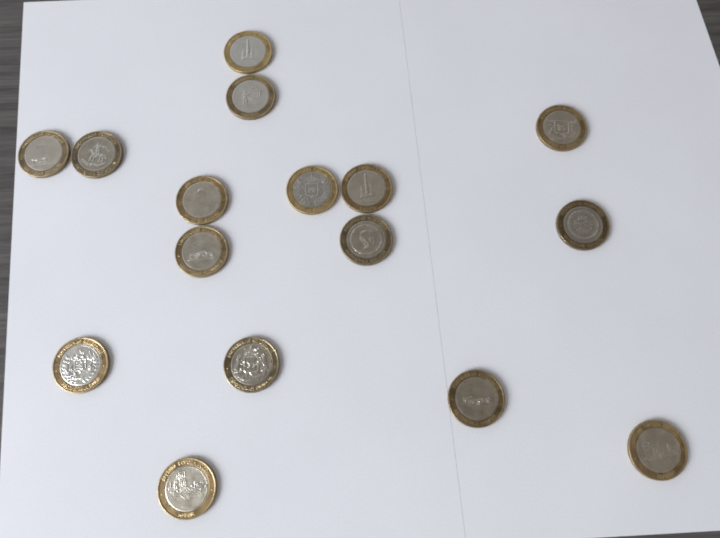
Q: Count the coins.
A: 16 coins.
